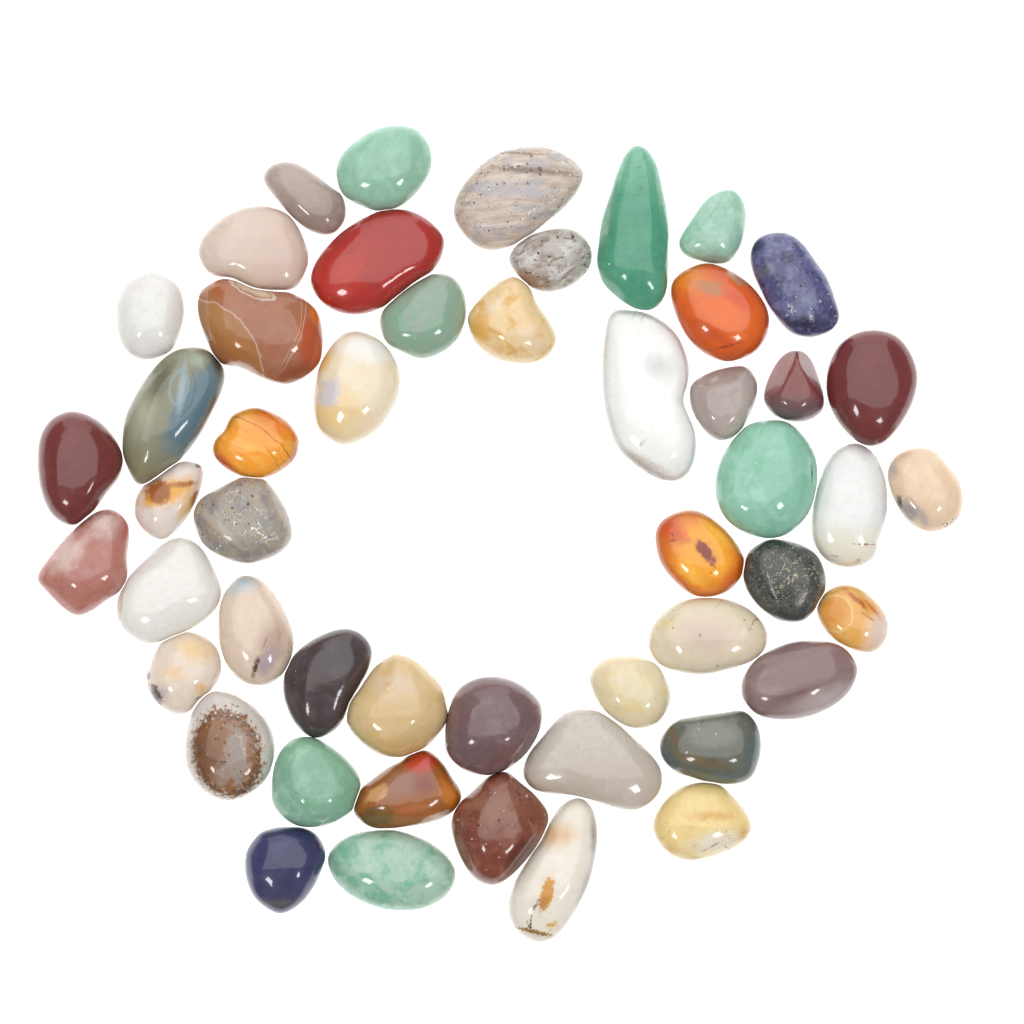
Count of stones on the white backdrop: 50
